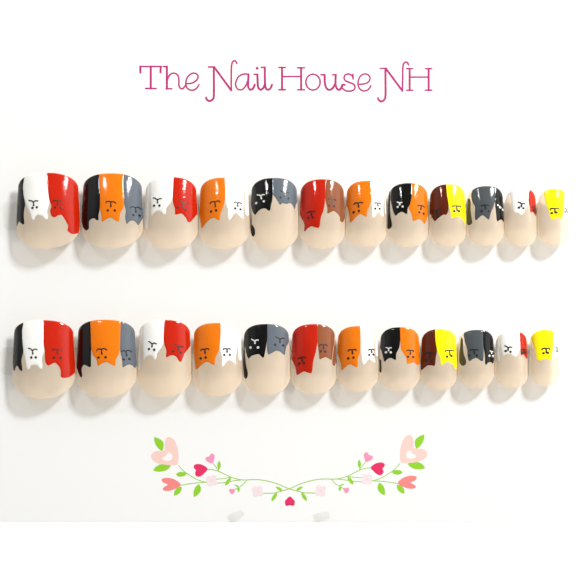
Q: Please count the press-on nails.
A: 24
